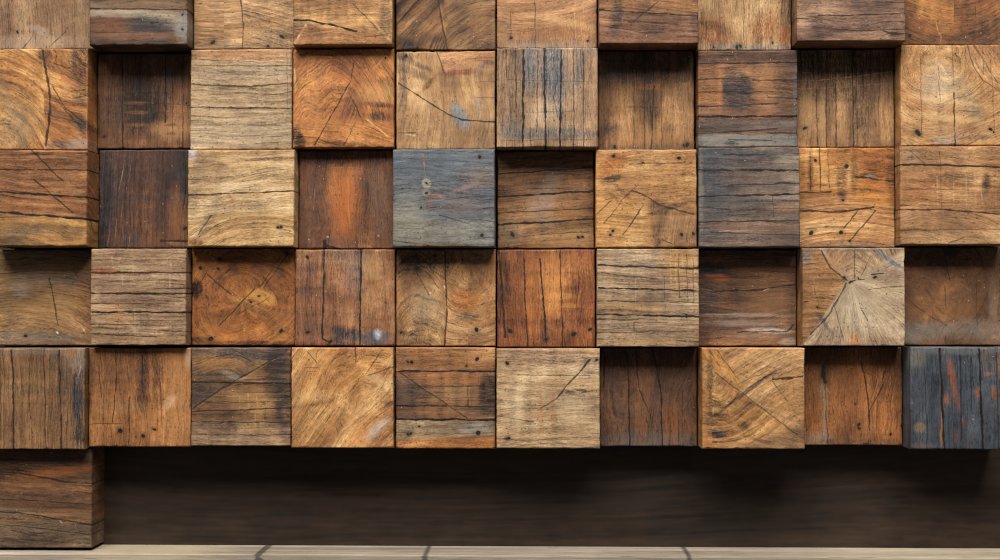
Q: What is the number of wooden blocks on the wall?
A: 51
